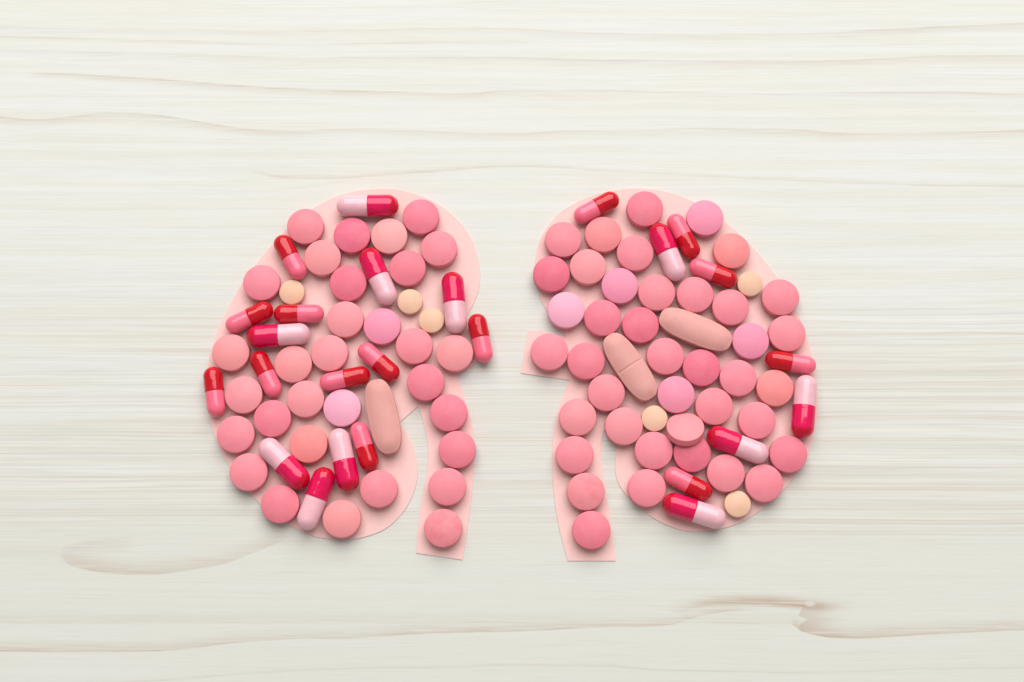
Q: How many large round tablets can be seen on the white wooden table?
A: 71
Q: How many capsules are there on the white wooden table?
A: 25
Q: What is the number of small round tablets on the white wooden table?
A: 6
